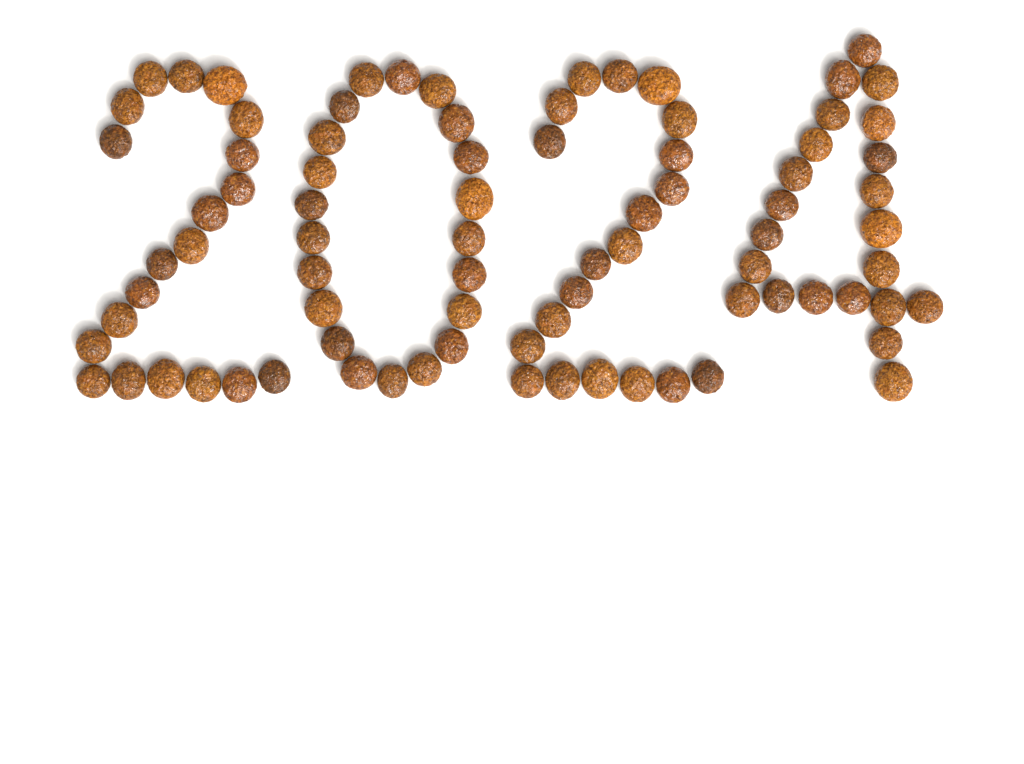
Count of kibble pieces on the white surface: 83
